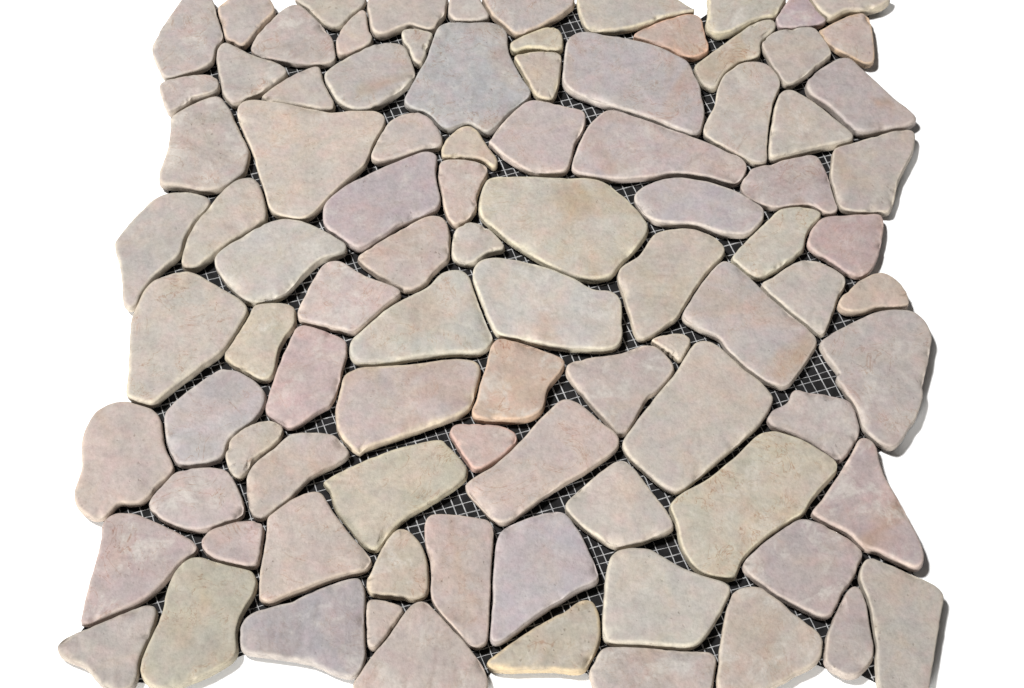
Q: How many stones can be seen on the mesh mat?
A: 93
